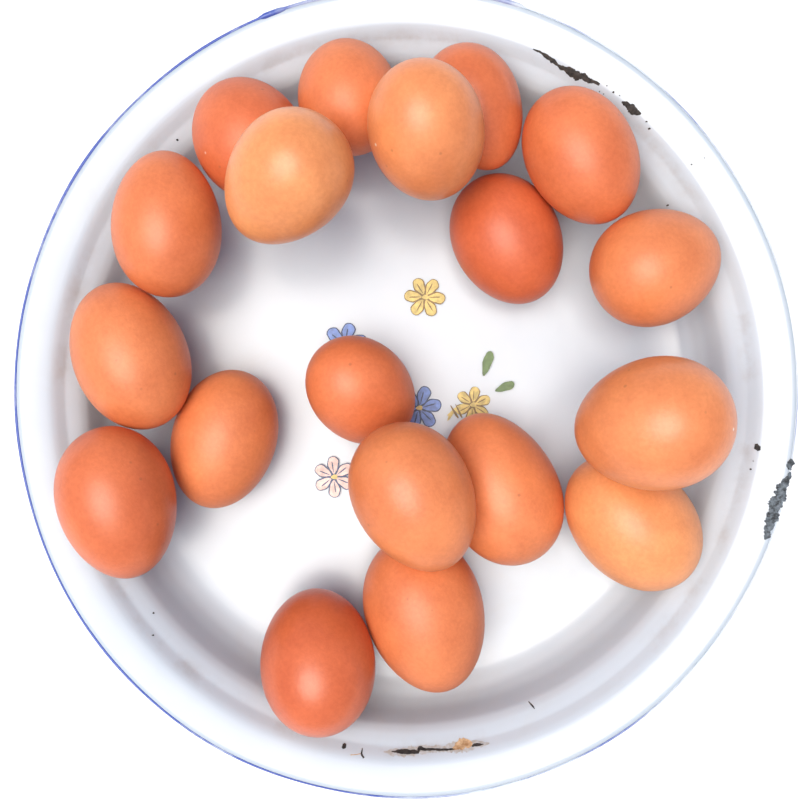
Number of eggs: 19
